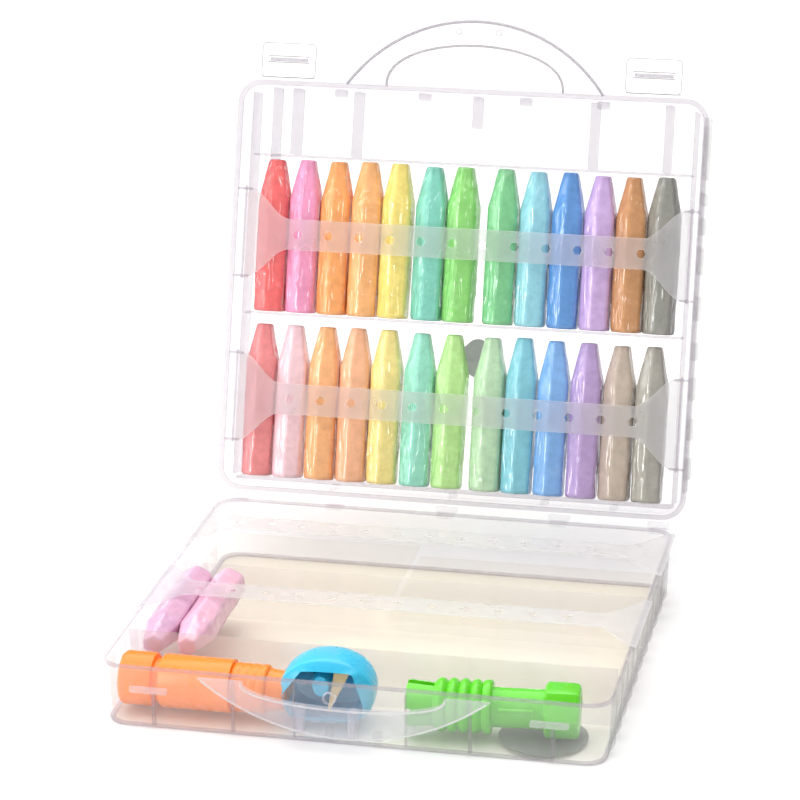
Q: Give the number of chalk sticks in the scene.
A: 28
